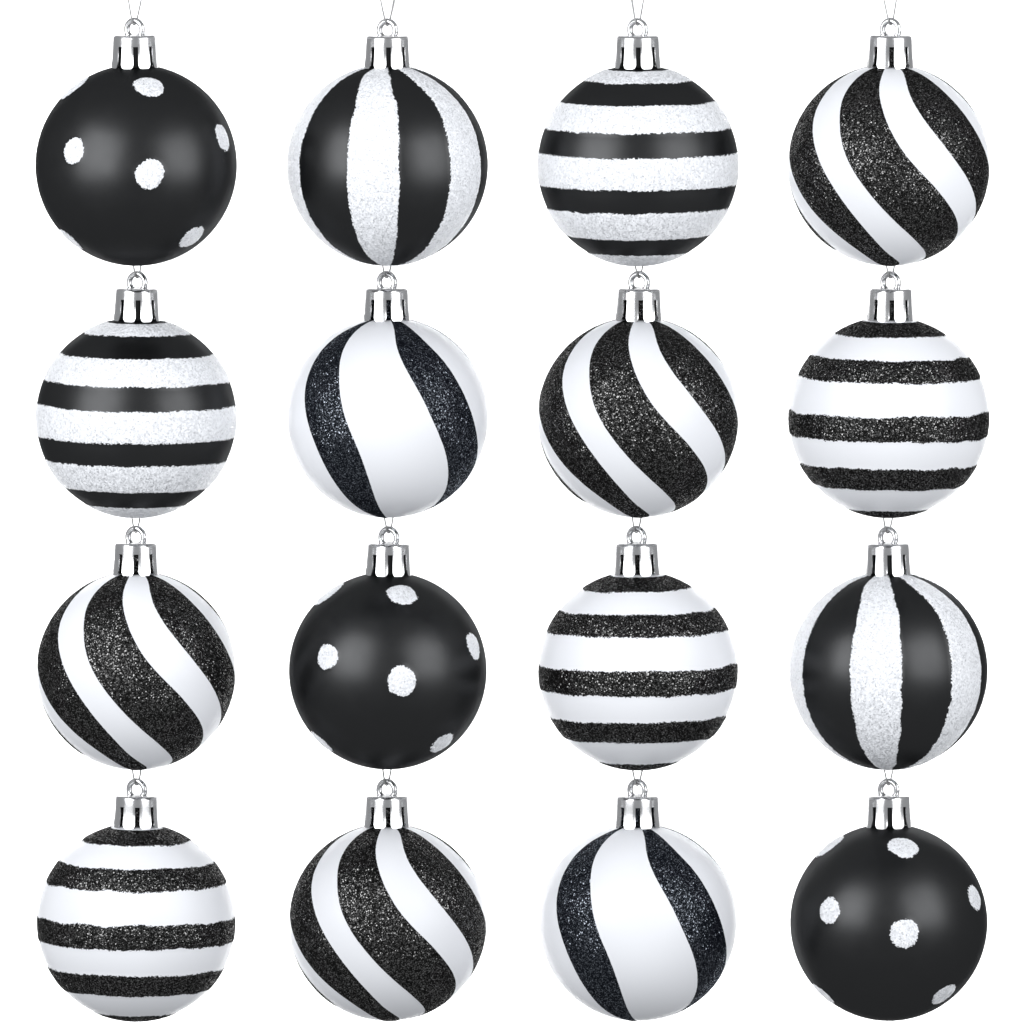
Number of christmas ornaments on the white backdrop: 16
